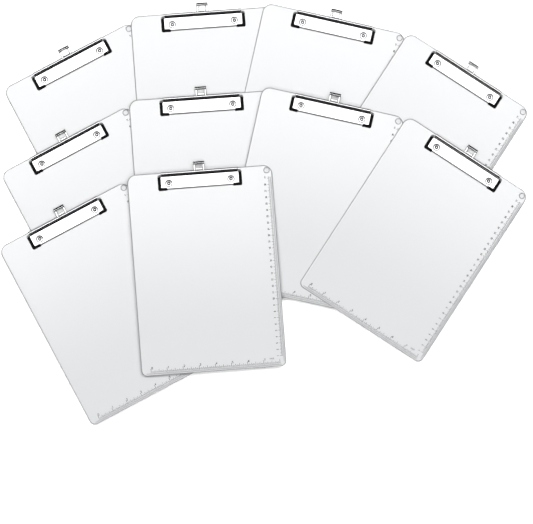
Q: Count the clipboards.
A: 10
